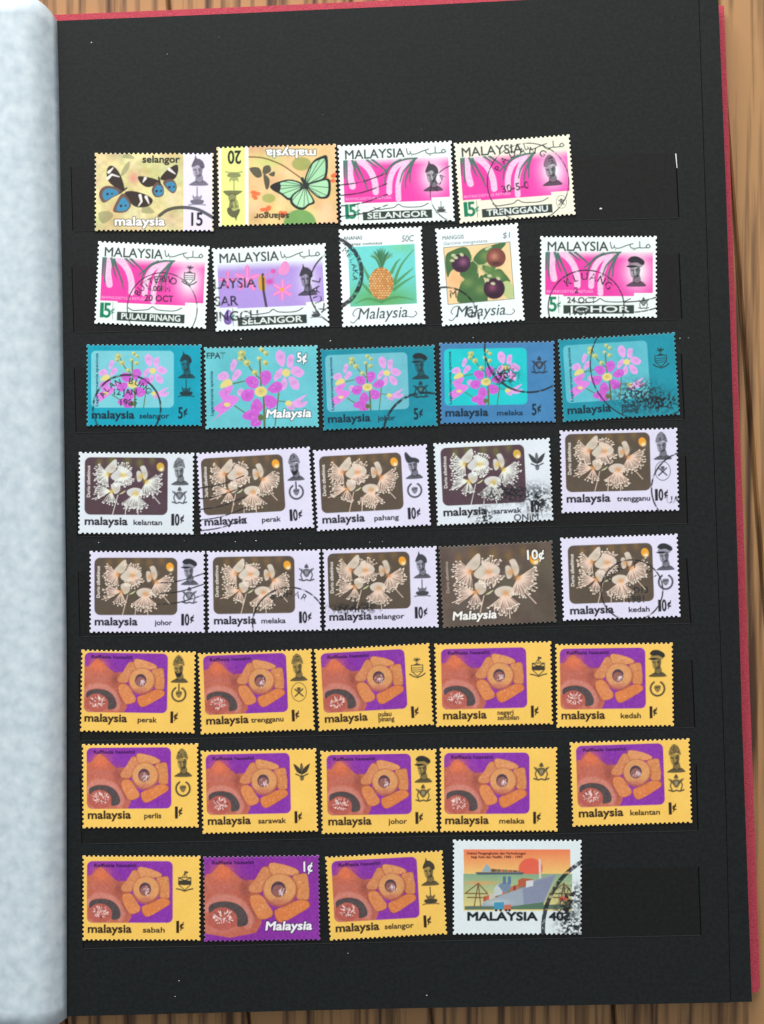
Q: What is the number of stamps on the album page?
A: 38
